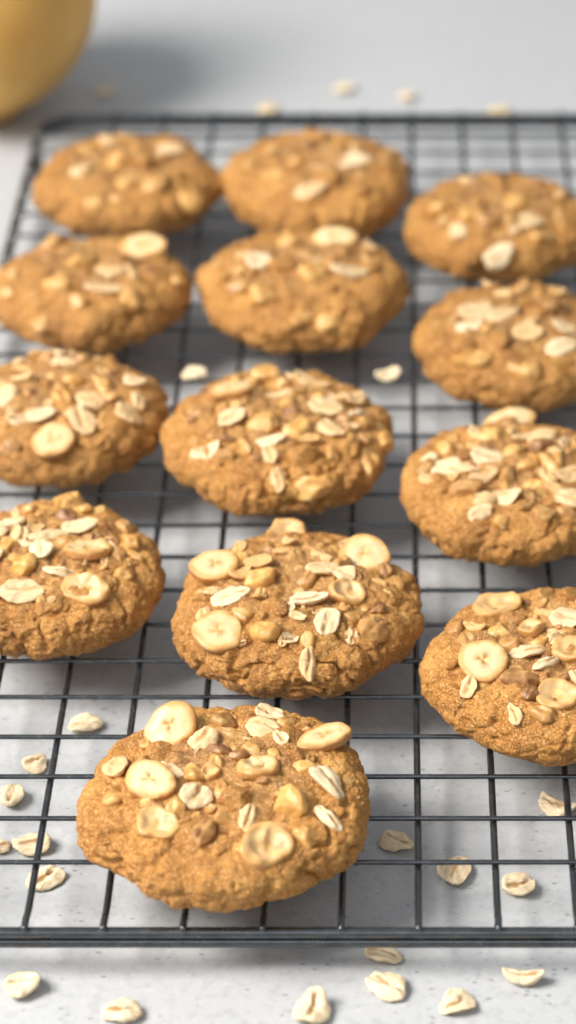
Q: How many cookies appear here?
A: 13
